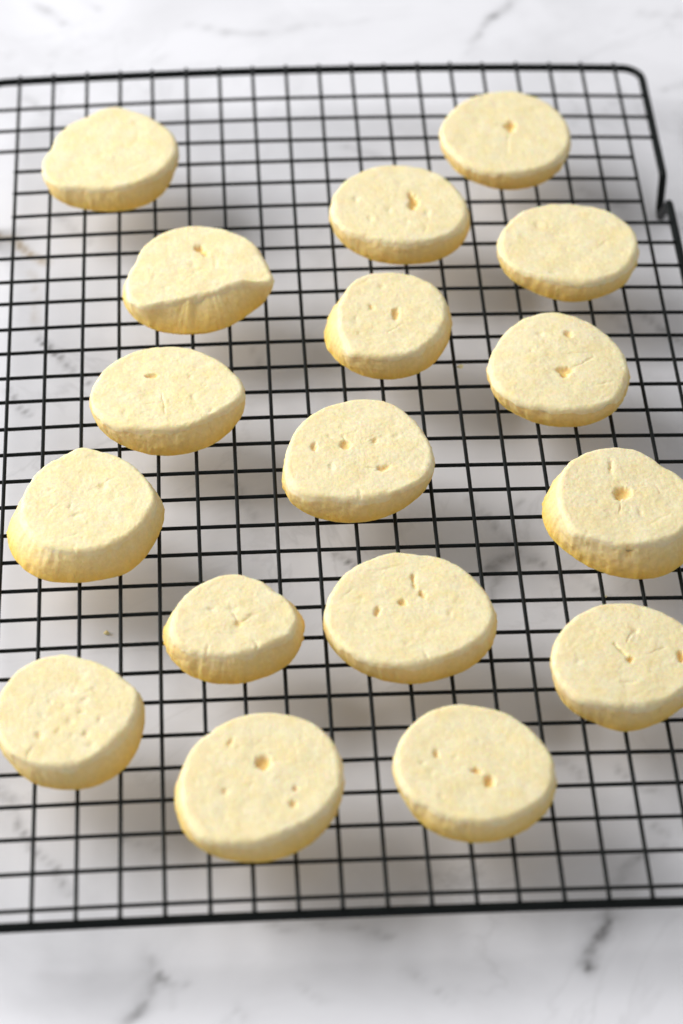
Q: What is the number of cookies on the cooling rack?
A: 17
